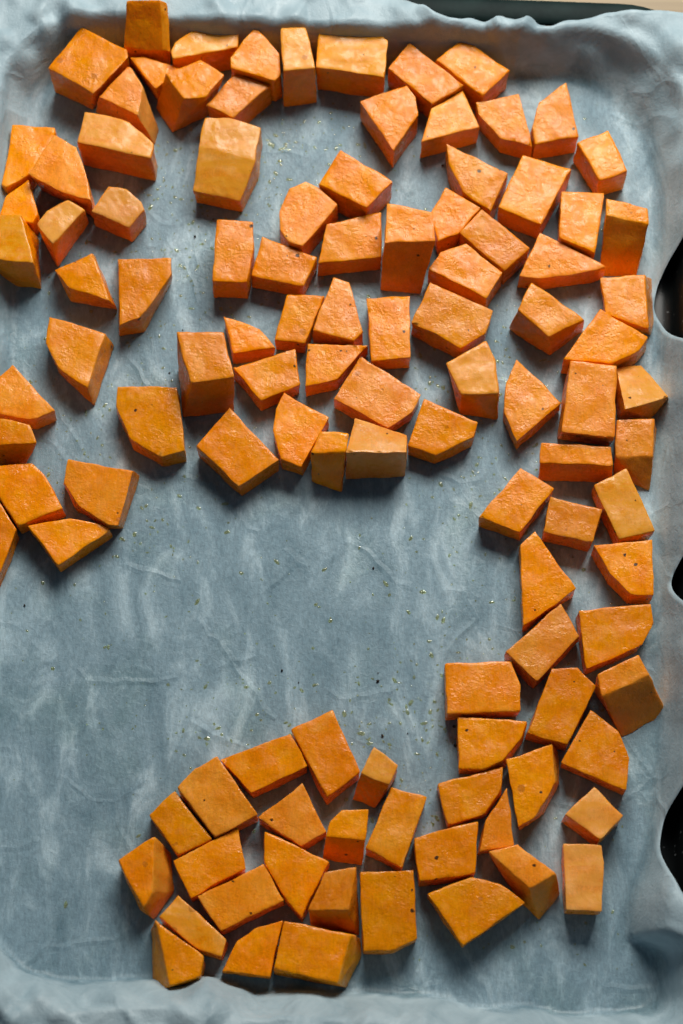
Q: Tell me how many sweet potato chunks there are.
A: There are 110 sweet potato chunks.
